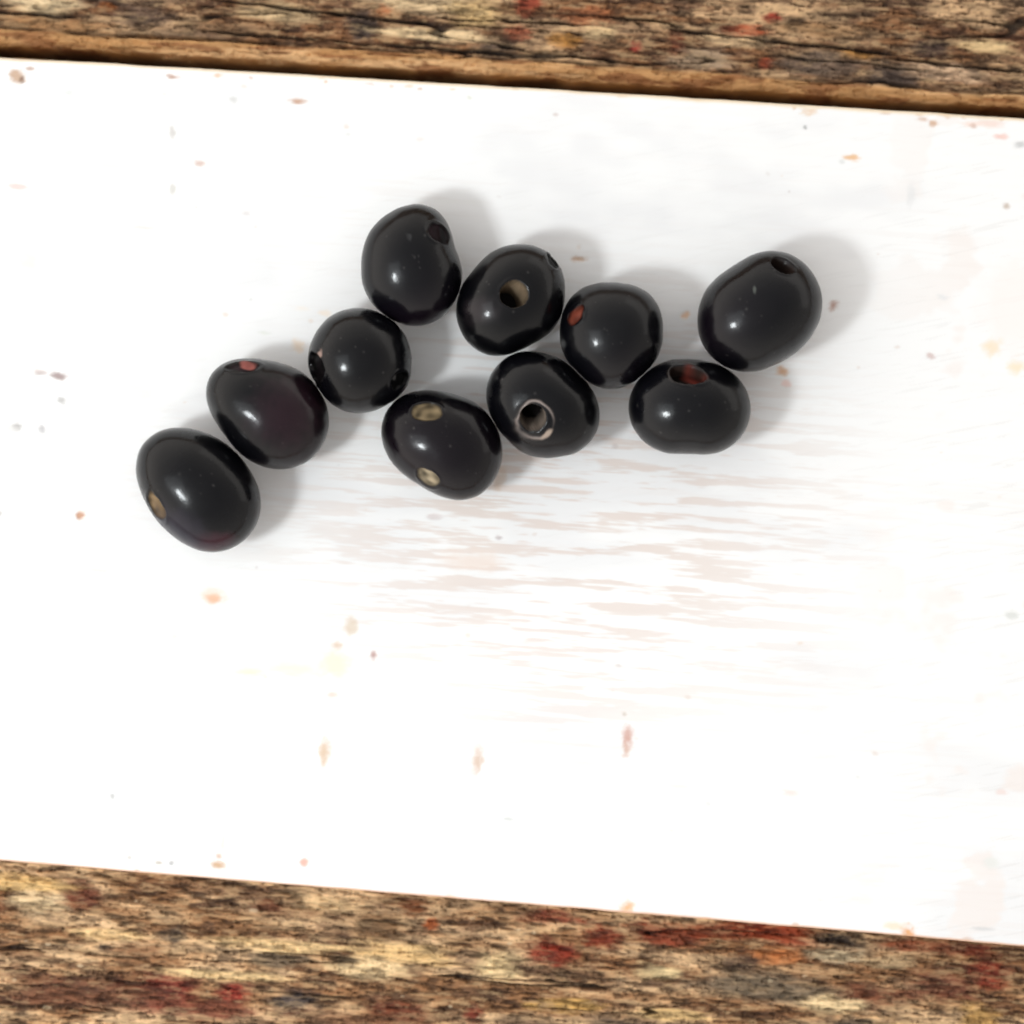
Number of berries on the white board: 10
